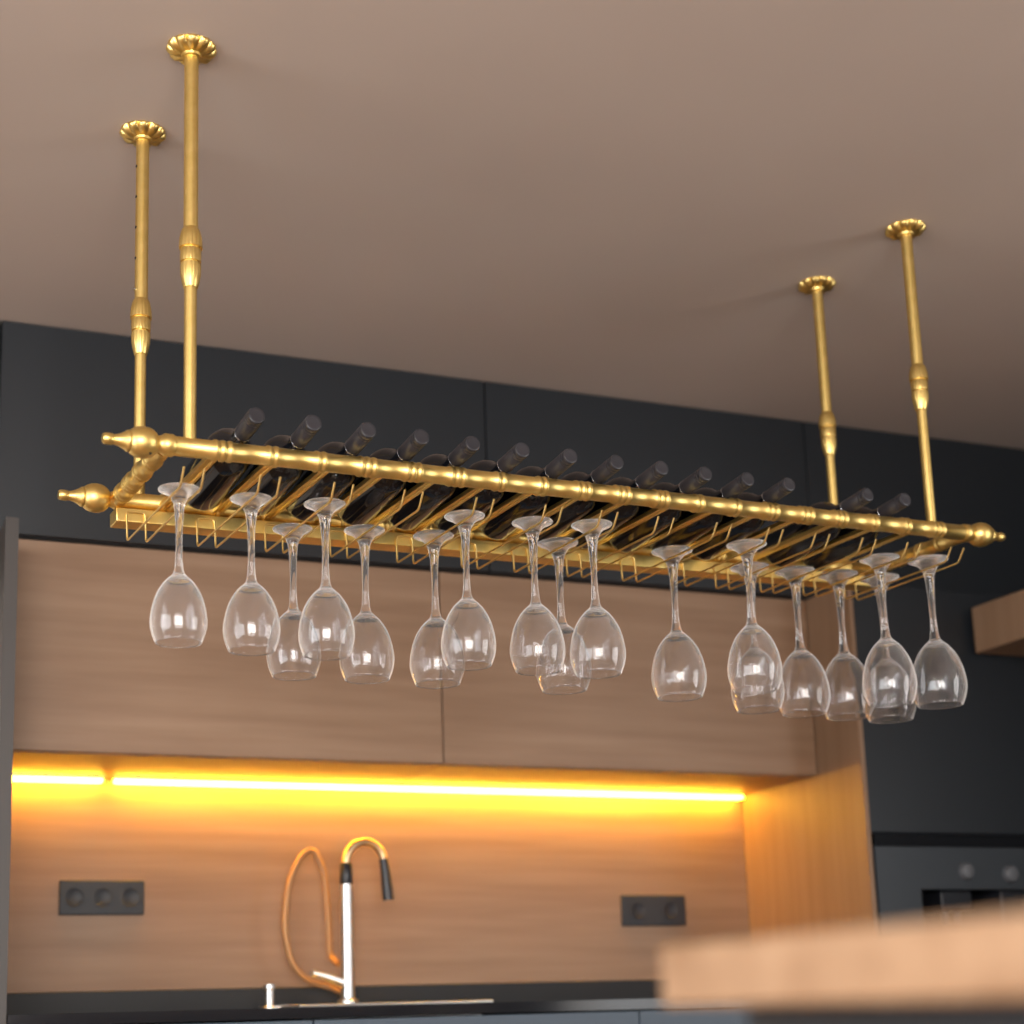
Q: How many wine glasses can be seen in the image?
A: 18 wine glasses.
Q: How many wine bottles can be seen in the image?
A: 14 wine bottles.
